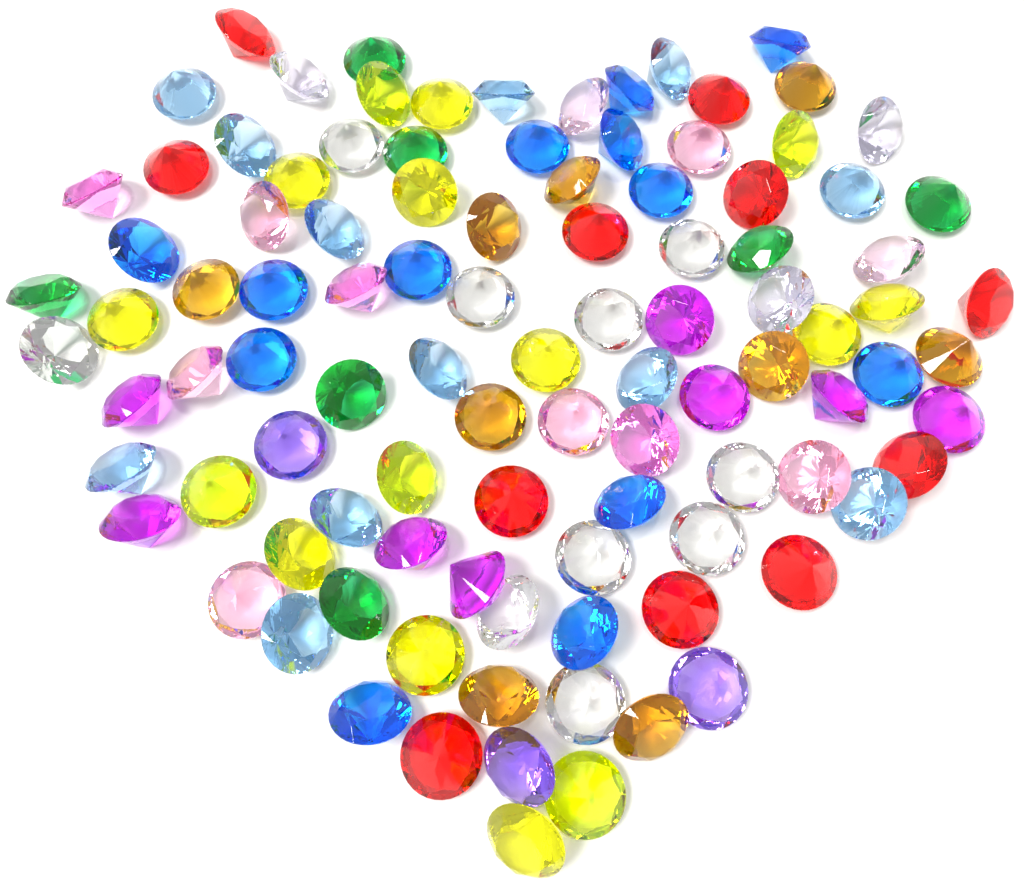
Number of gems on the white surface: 102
